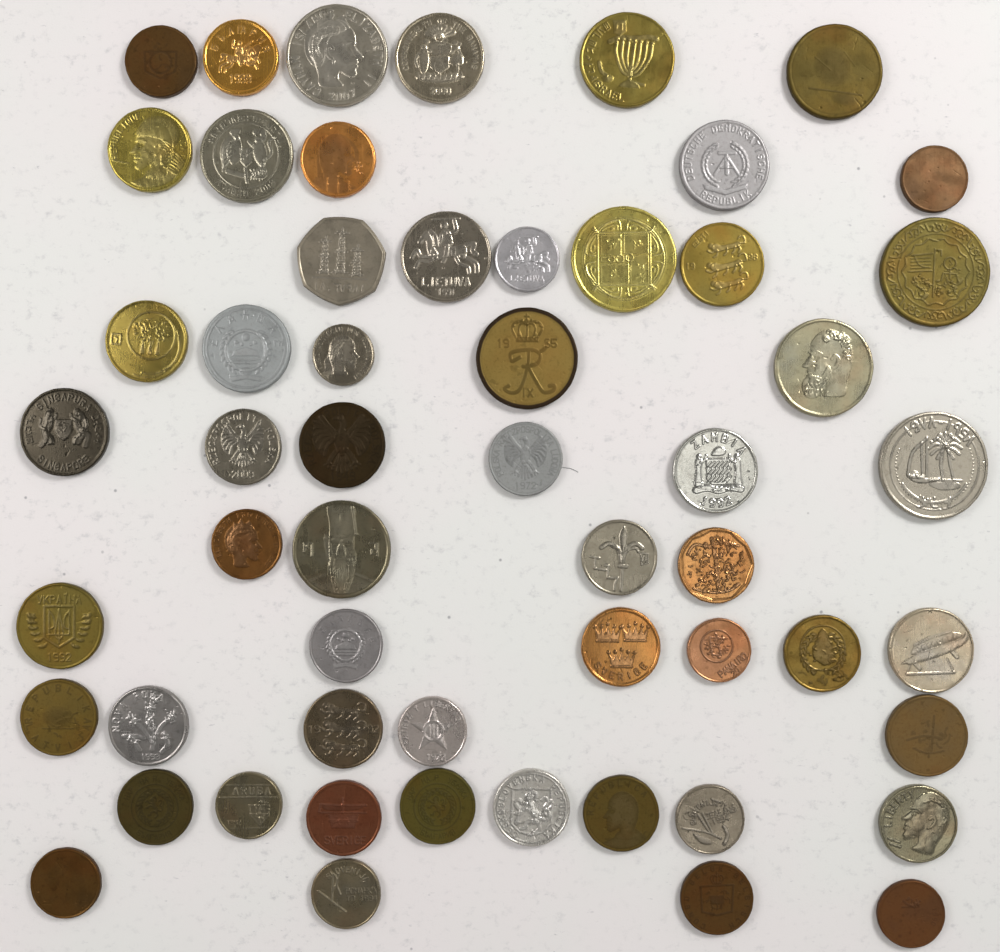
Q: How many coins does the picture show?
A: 55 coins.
